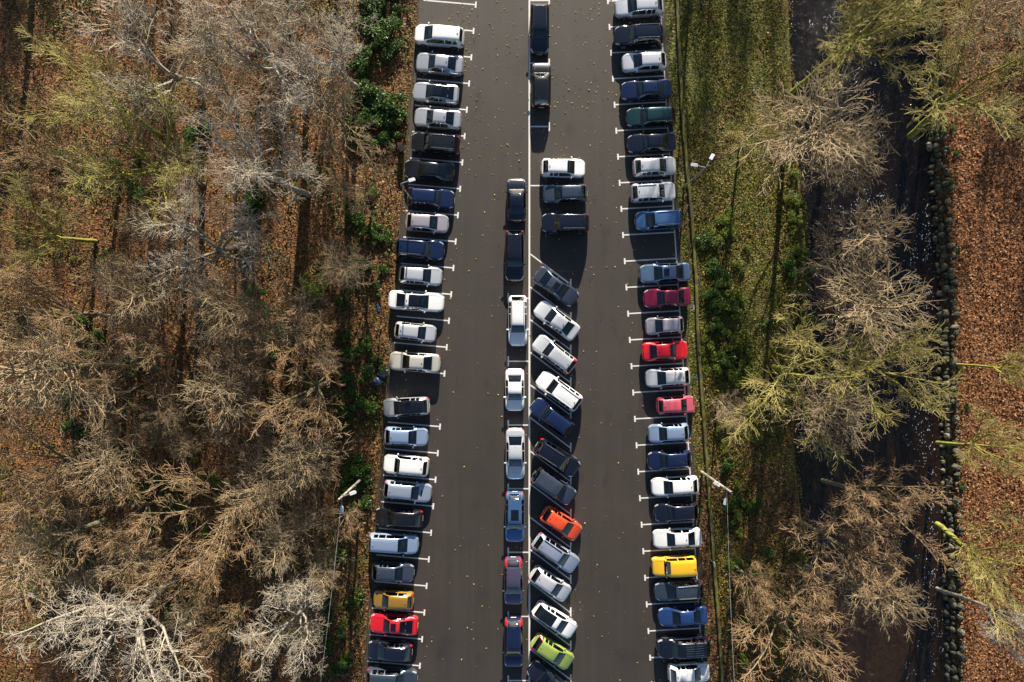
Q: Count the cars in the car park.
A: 75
